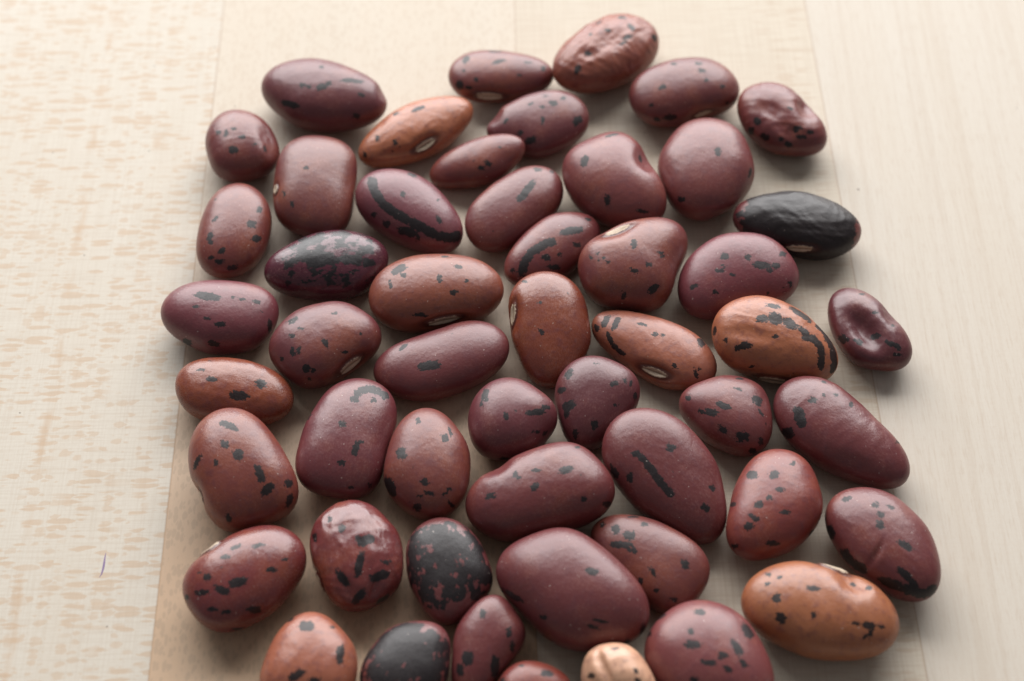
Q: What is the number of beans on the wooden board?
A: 52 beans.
